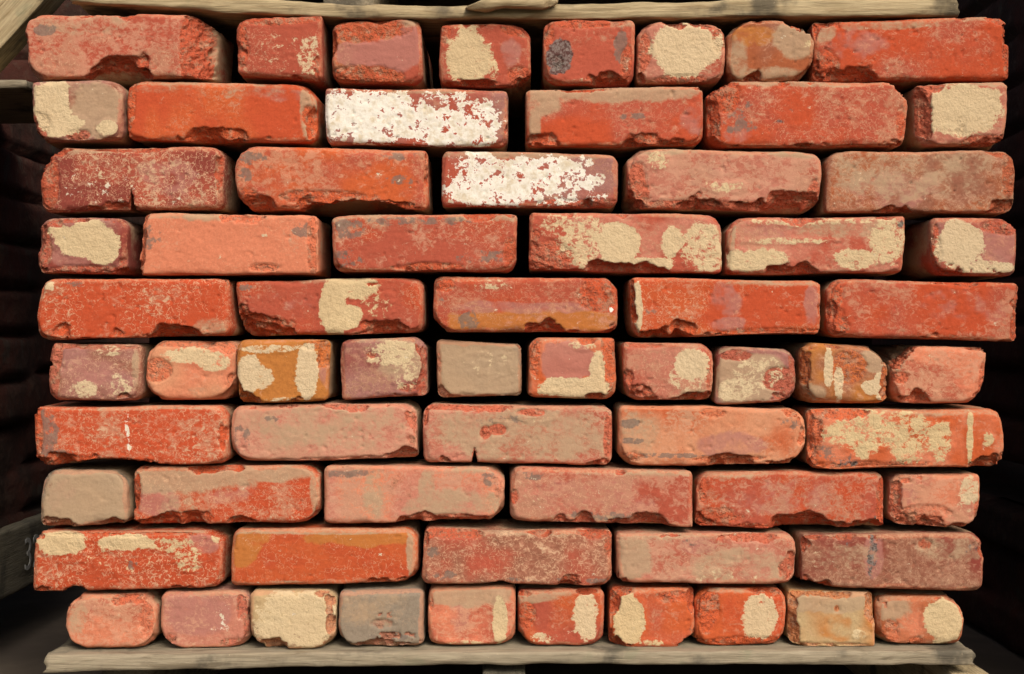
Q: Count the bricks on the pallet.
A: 66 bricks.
